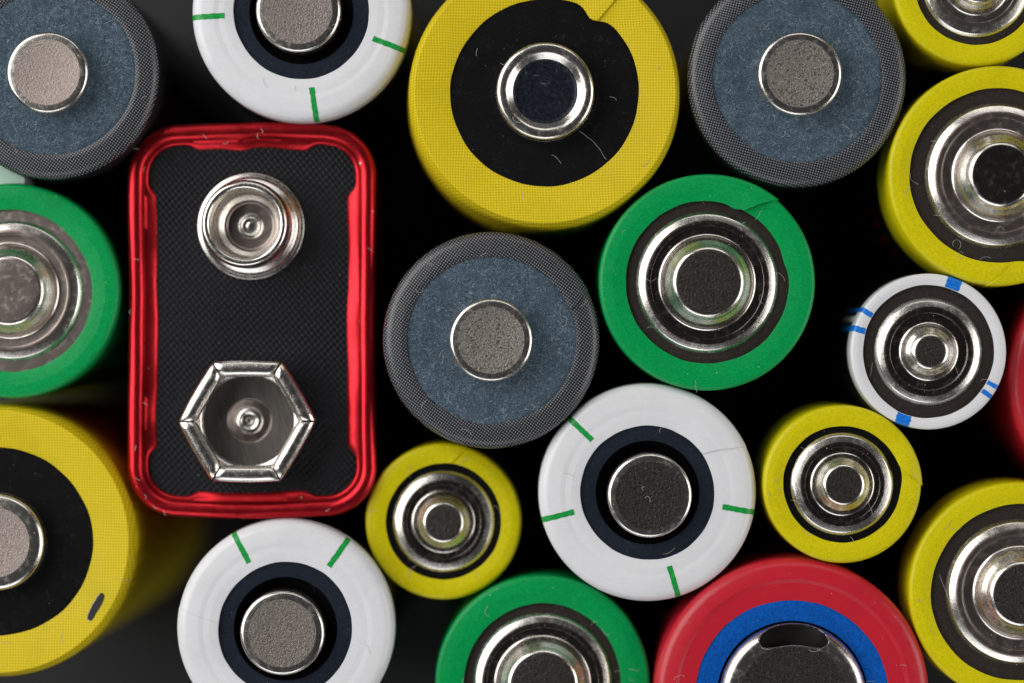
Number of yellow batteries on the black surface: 7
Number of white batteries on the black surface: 4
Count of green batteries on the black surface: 3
